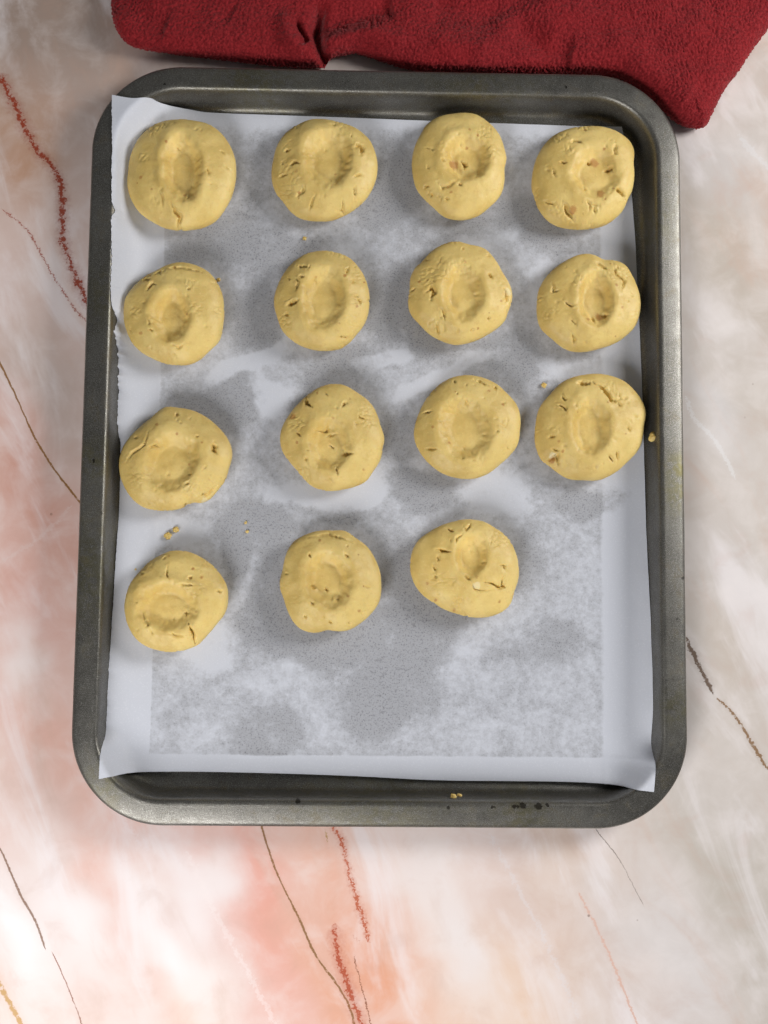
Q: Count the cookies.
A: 15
